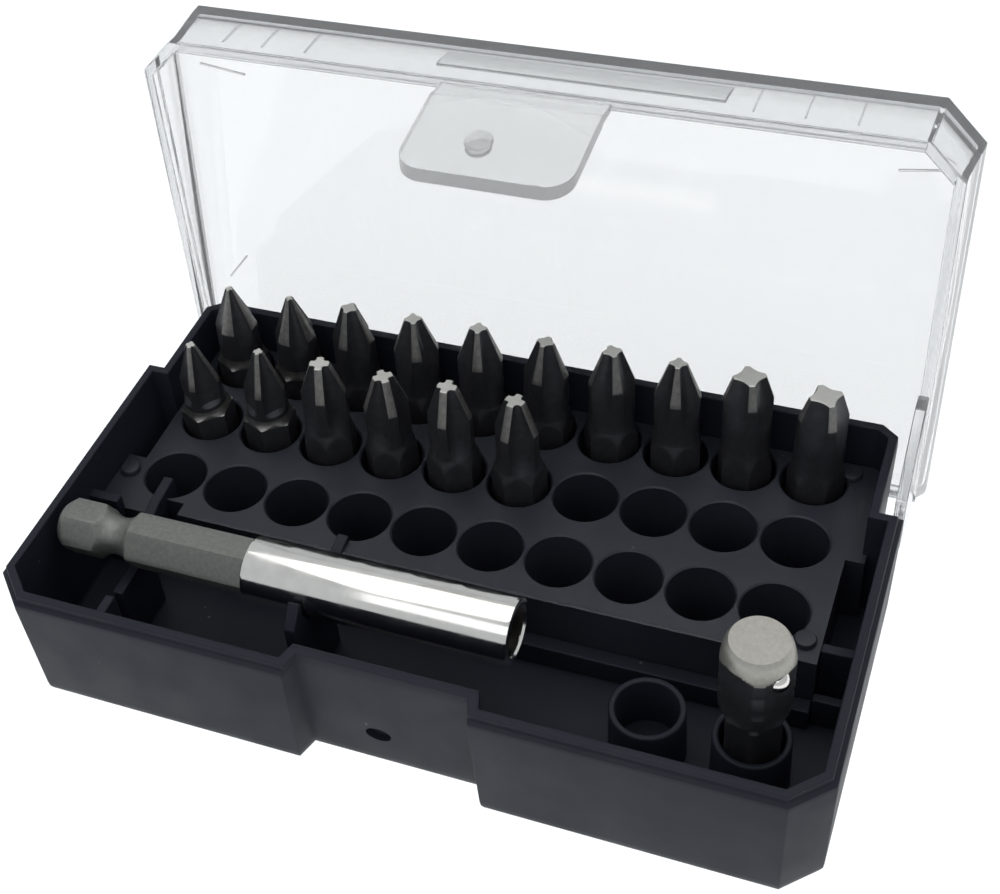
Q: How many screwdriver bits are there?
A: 16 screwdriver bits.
